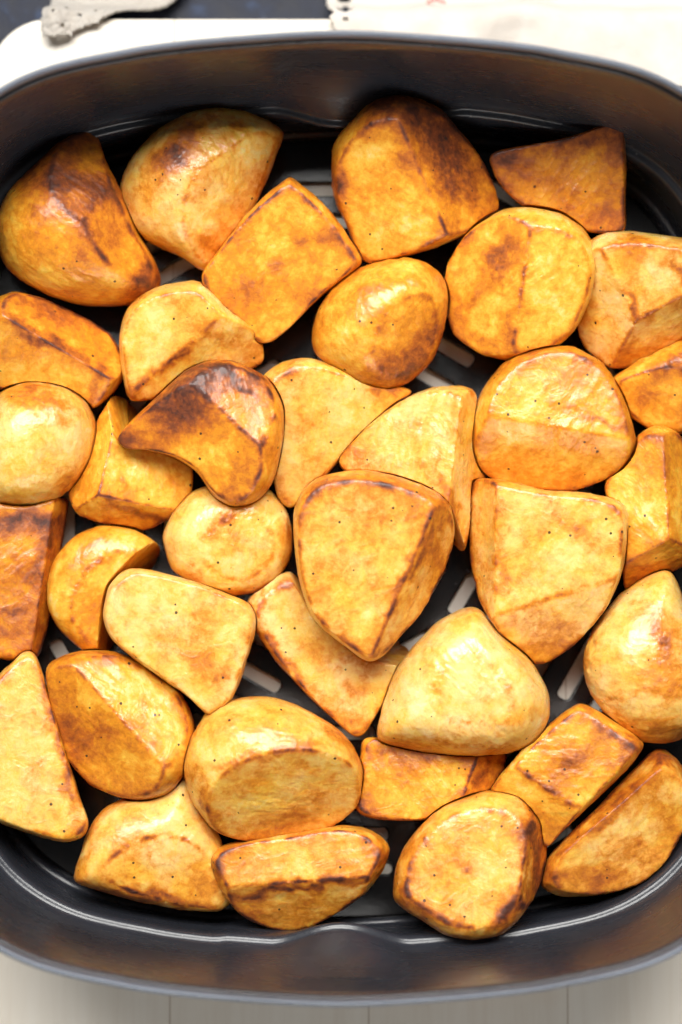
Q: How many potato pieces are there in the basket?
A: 36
